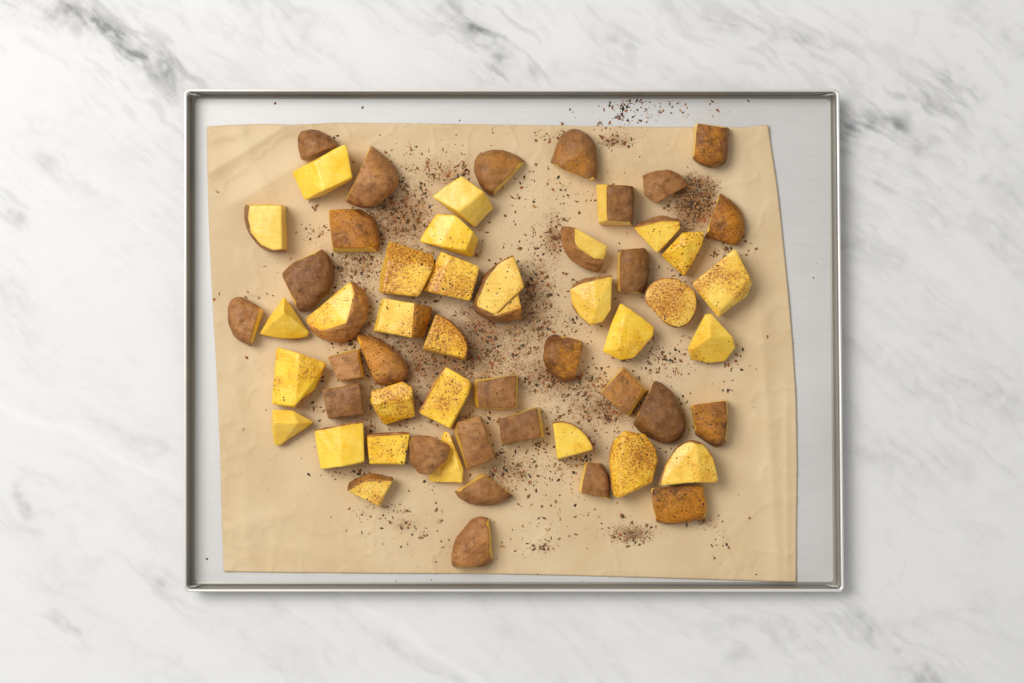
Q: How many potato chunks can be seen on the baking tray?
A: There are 57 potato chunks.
